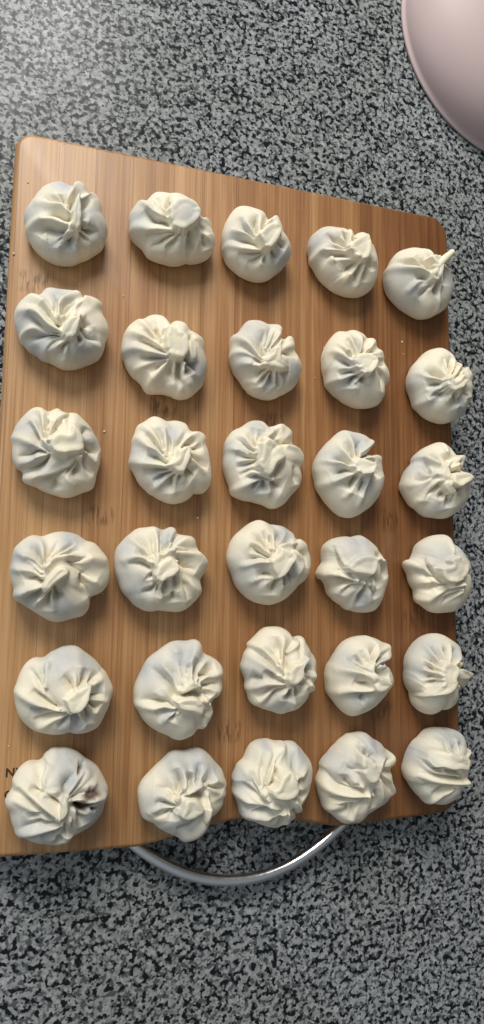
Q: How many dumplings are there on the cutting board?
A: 30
